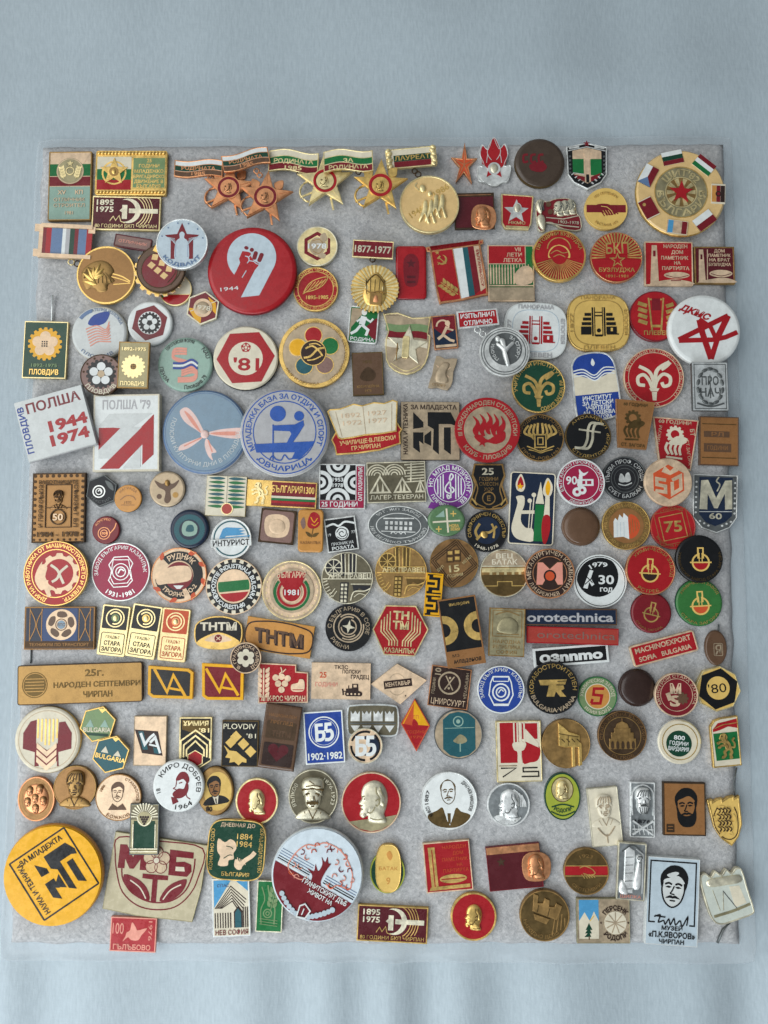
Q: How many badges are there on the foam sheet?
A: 190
